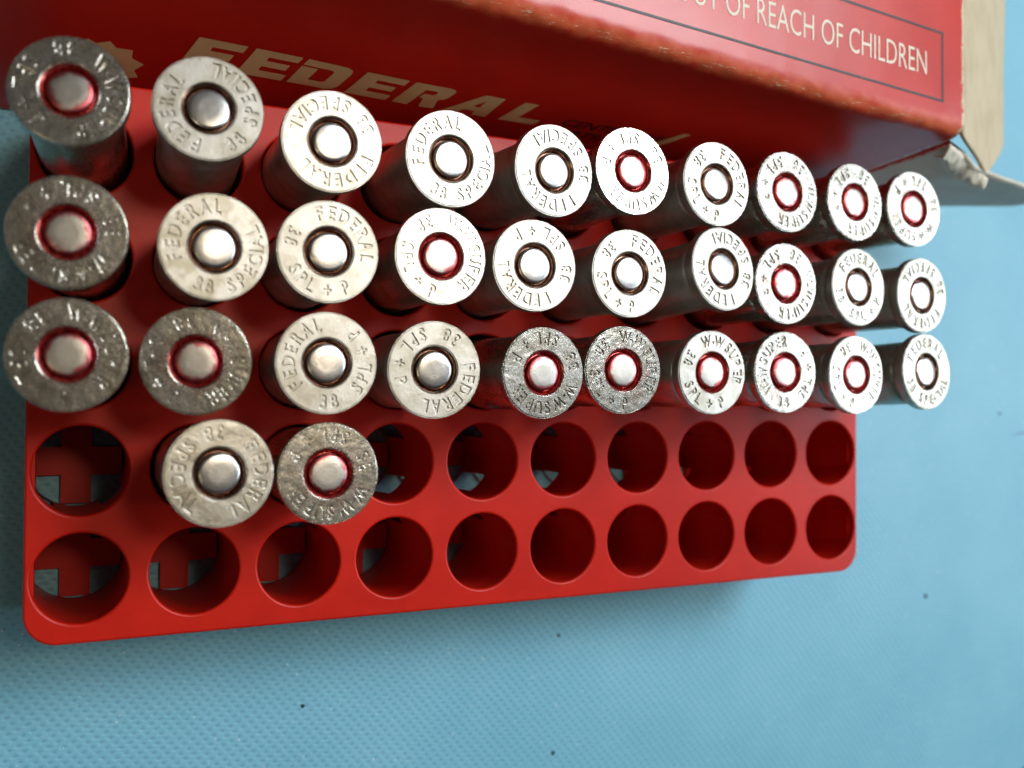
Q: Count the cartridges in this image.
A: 32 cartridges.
